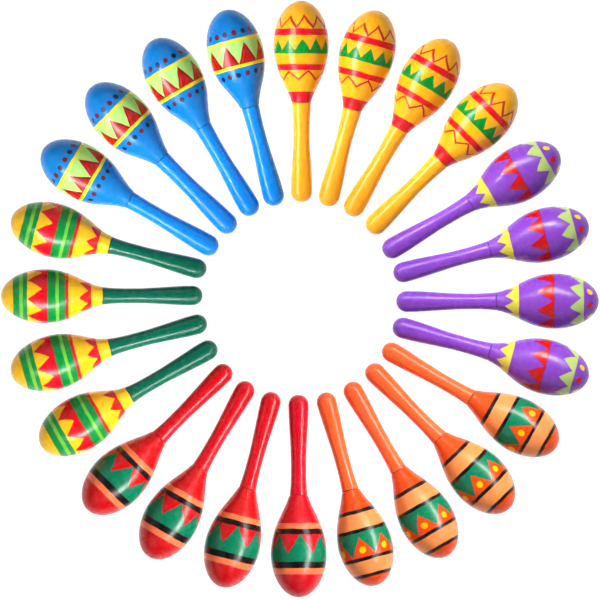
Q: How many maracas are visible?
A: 24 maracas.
